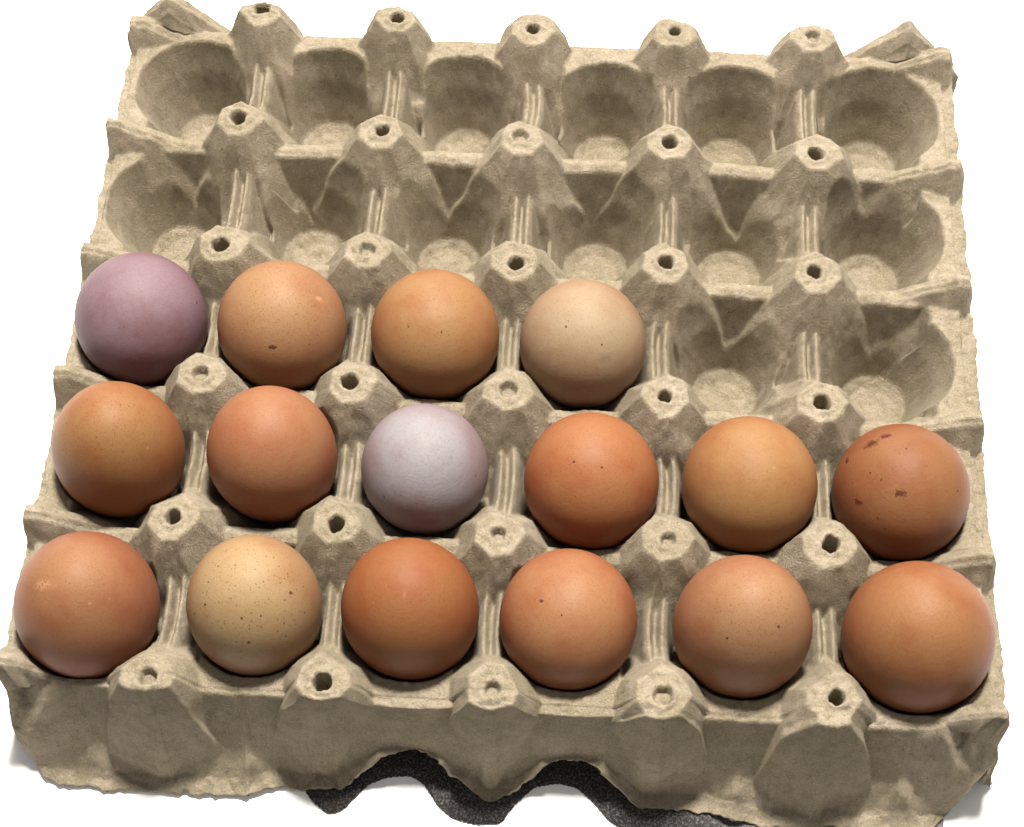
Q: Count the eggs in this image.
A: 16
